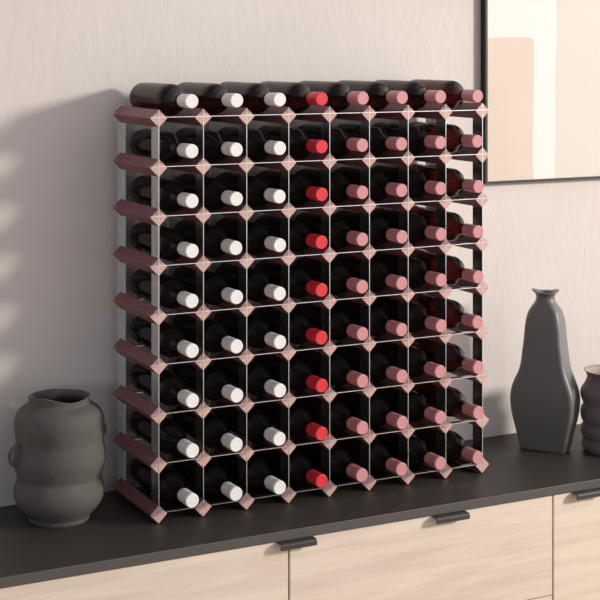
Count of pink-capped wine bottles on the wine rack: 36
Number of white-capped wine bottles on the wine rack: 27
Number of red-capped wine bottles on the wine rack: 9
